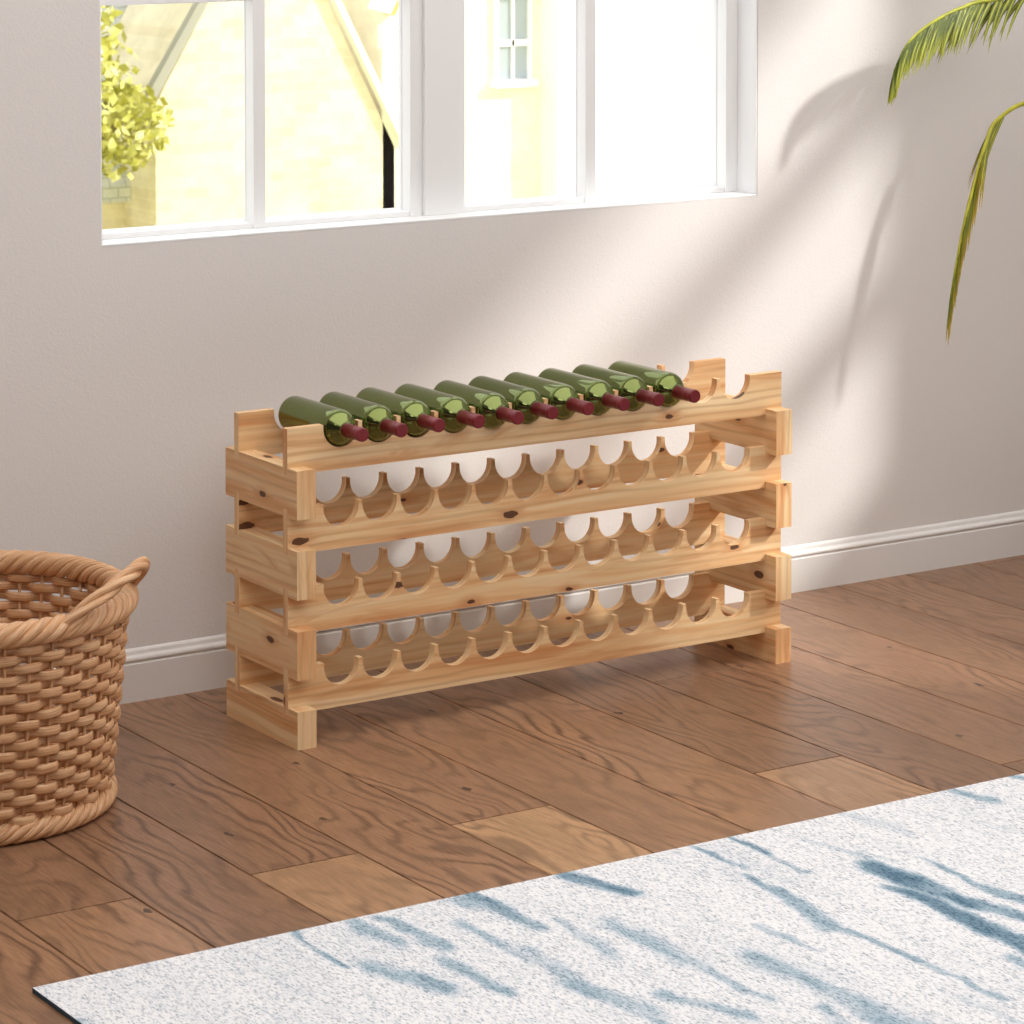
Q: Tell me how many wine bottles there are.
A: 10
